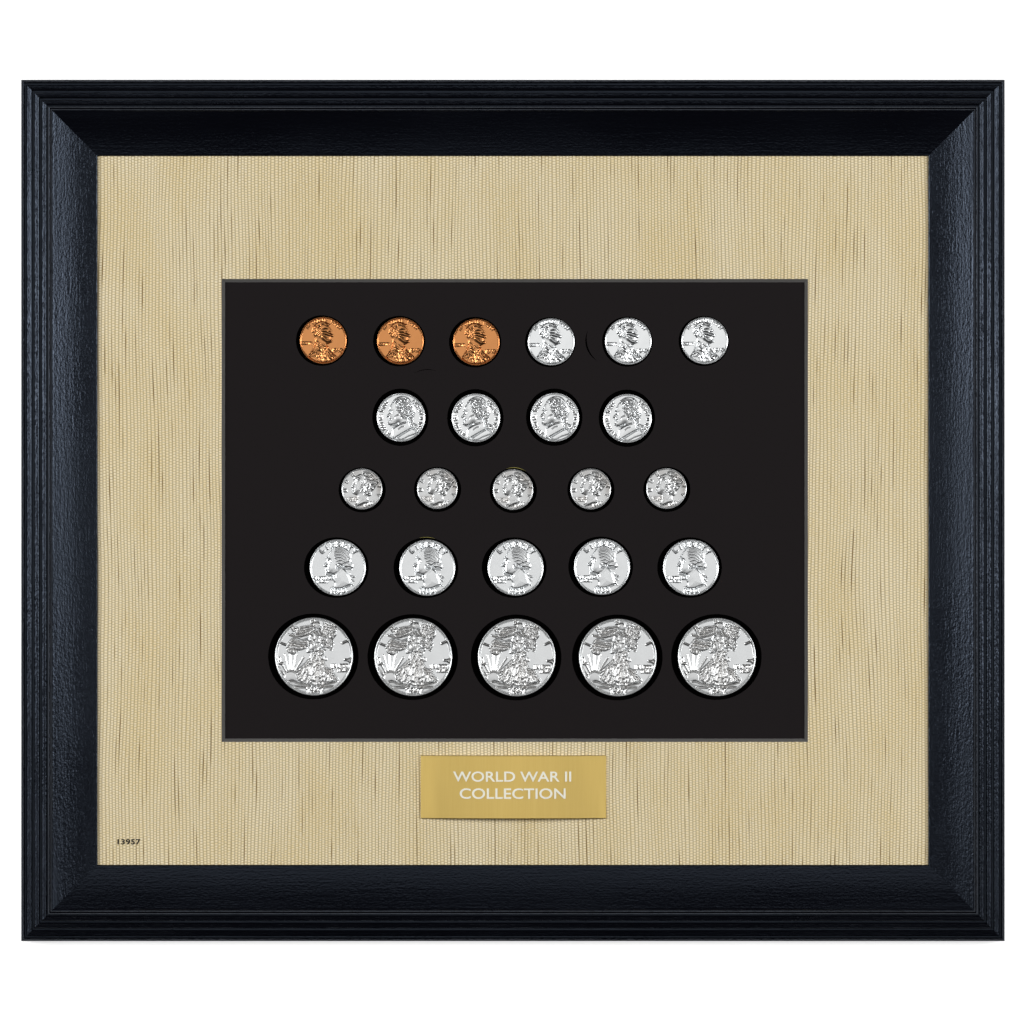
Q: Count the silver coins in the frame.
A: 22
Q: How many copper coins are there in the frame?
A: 3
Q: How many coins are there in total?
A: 25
